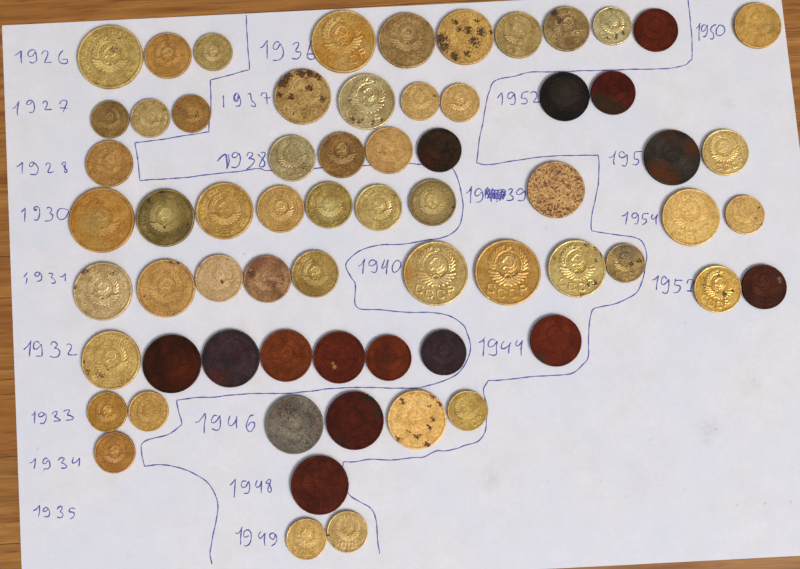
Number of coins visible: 66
